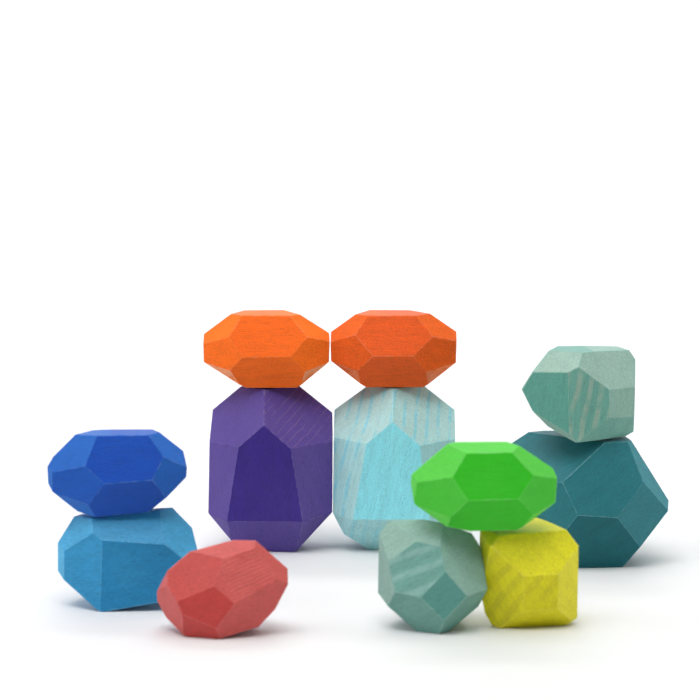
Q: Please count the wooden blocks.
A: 12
